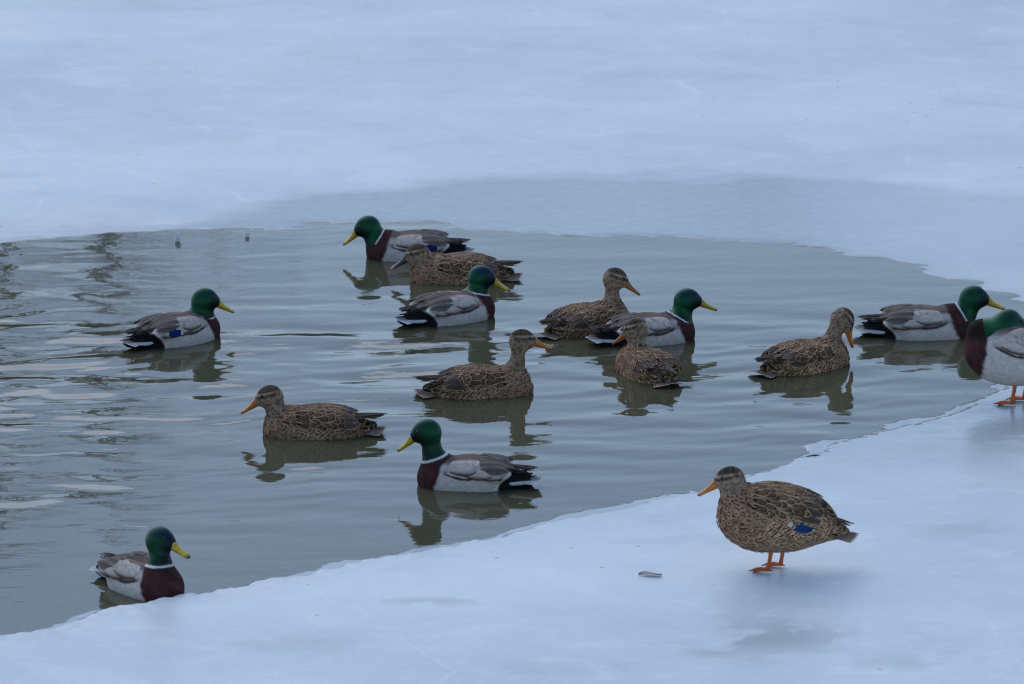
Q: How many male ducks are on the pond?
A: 8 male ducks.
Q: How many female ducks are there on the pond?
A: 7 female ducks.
